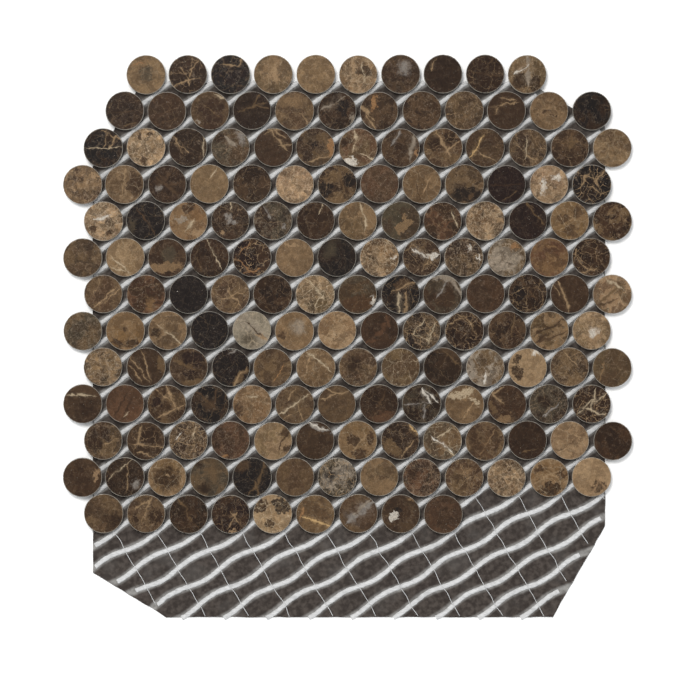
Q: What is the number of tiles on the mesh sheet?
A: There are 161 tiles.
